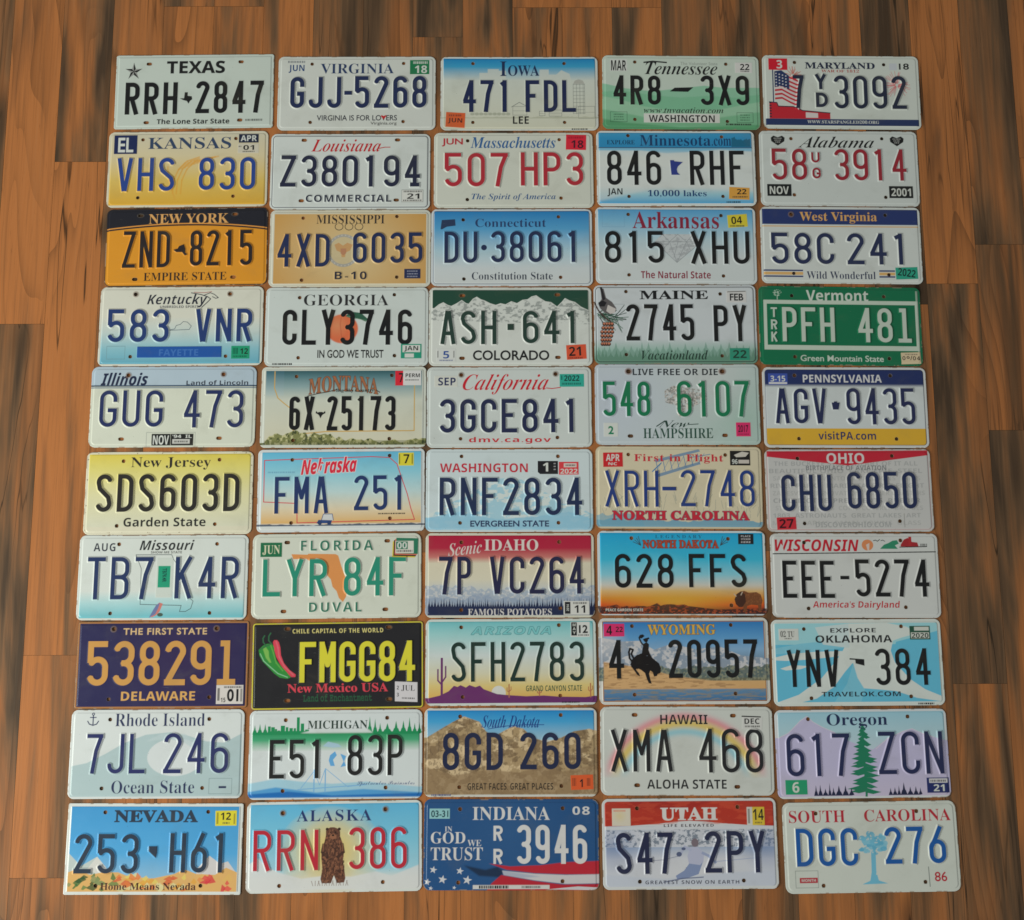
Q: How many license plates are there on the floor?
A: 50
